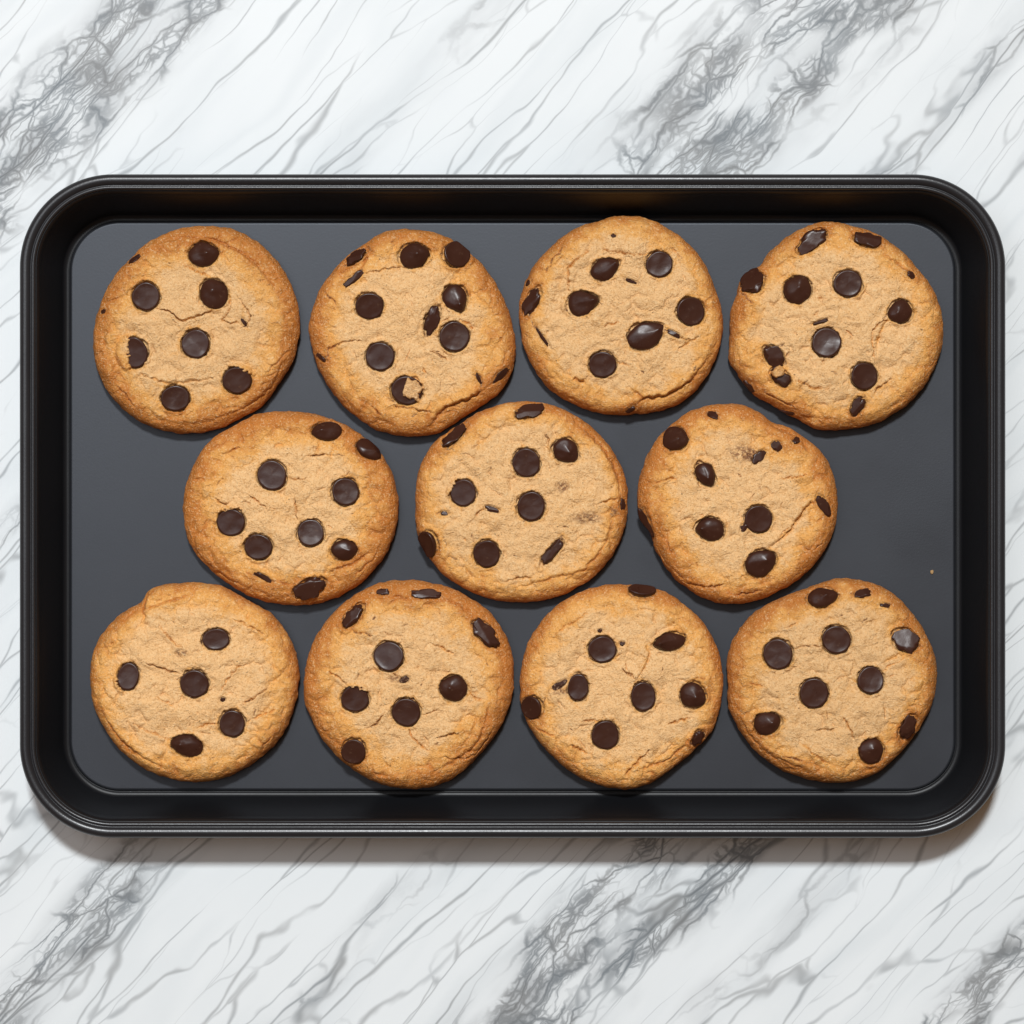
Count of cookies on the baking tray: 11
